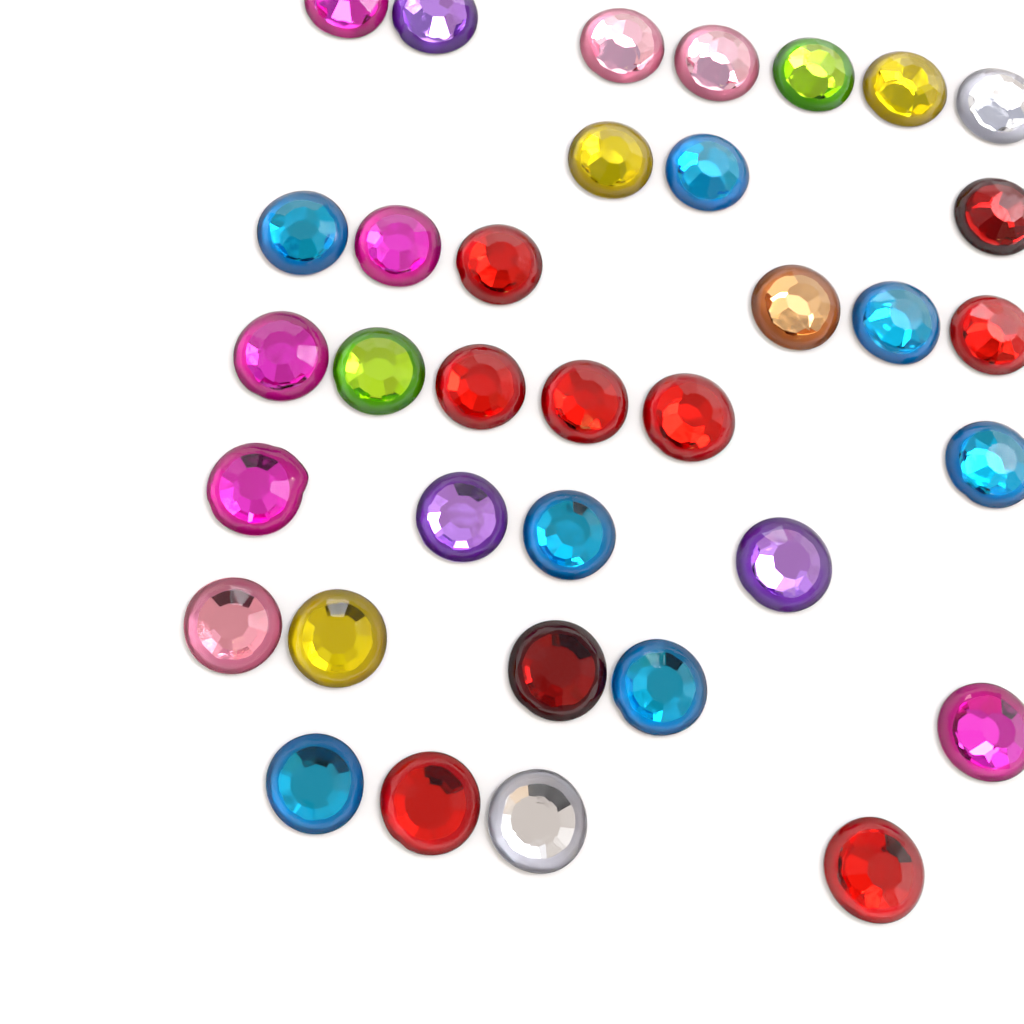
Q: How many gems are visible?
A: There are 35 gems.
